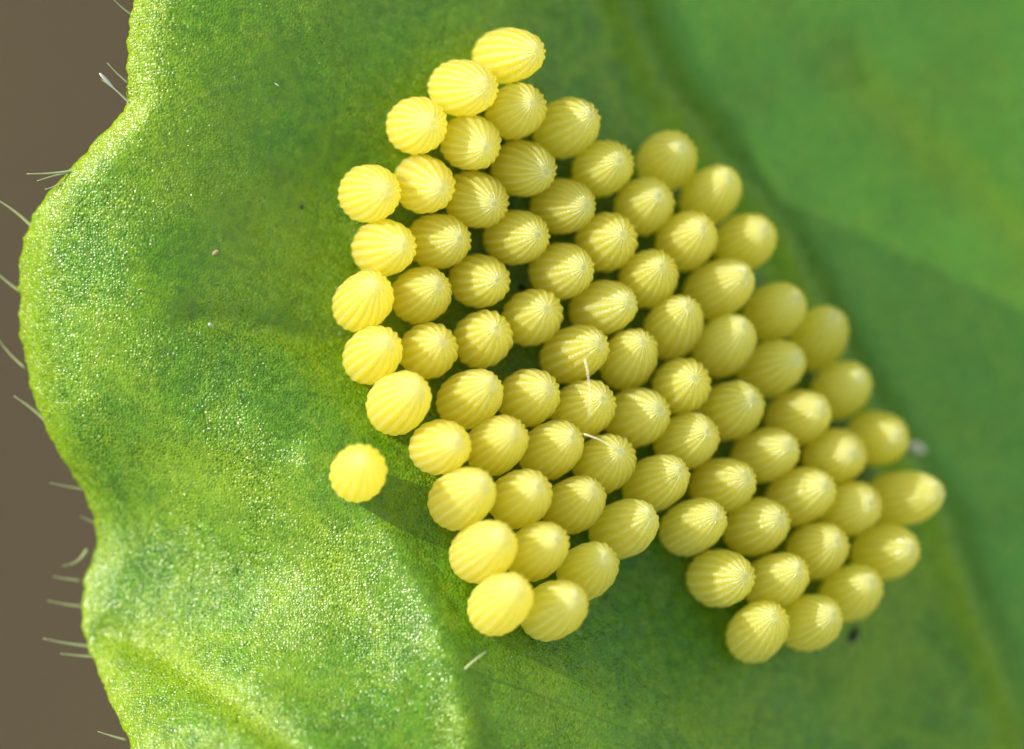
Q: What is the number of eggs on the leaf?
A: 80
